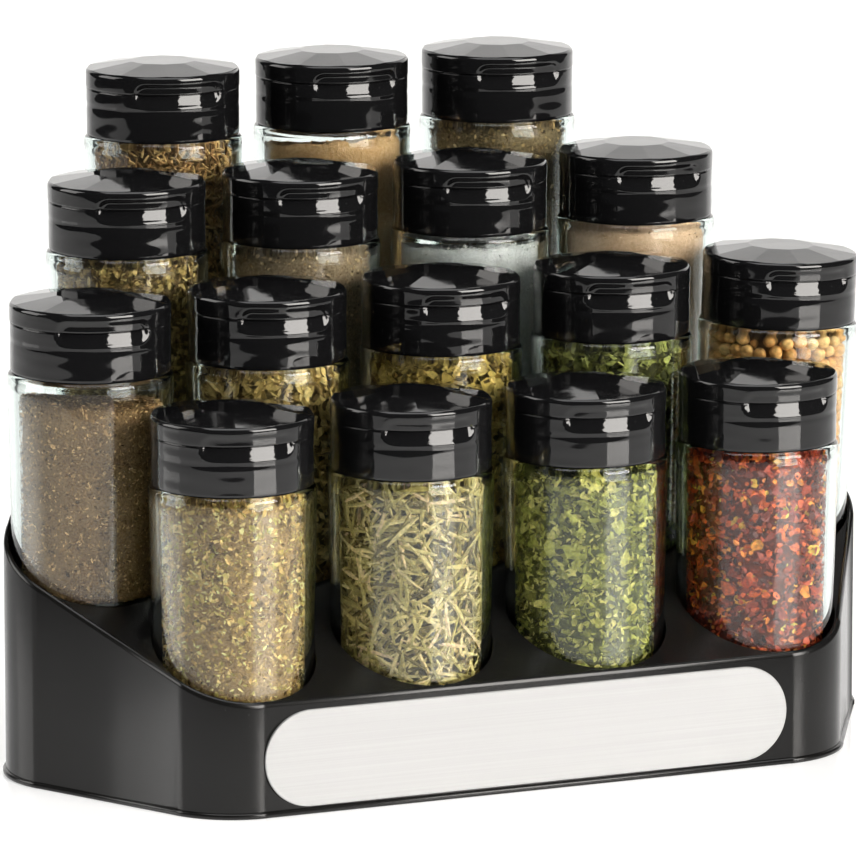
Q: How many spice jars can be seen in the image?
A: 16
